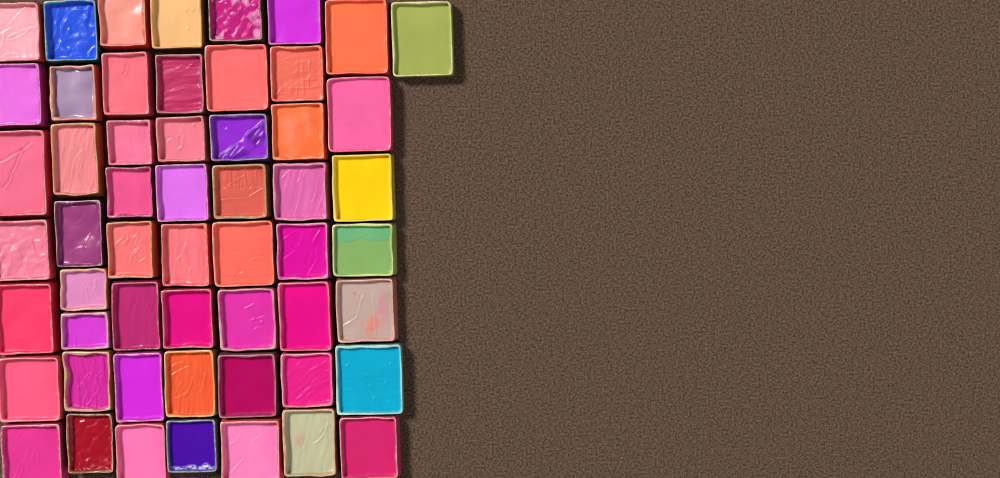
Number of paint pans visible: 55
